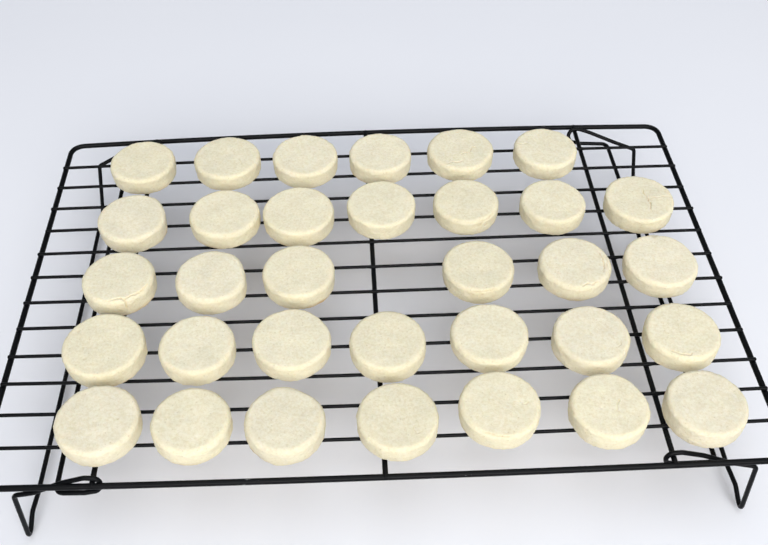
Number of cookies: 33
